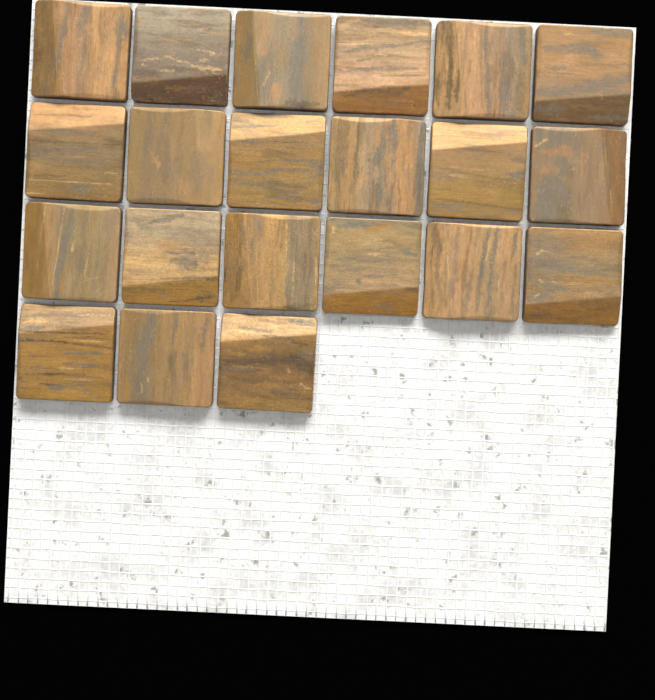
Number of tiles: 21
